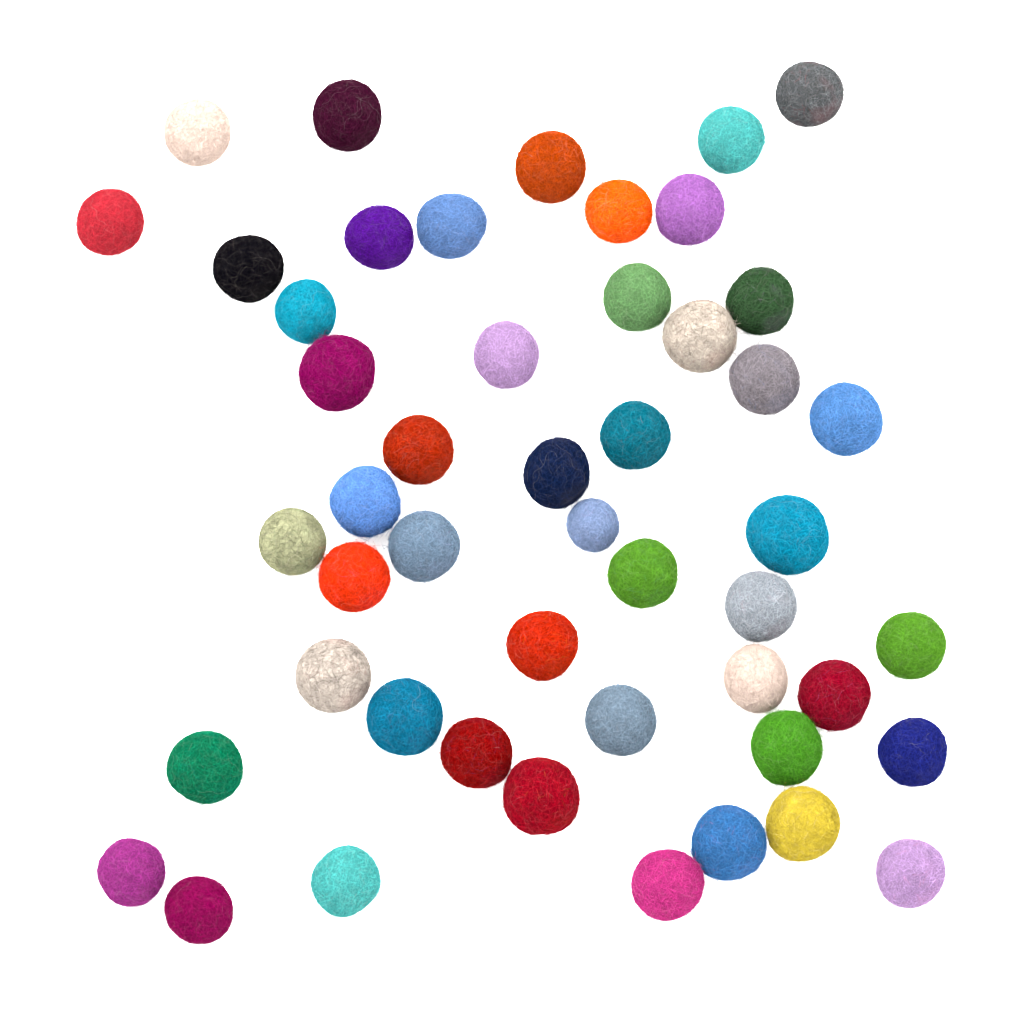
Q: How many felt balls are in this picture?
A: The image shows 49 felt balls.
